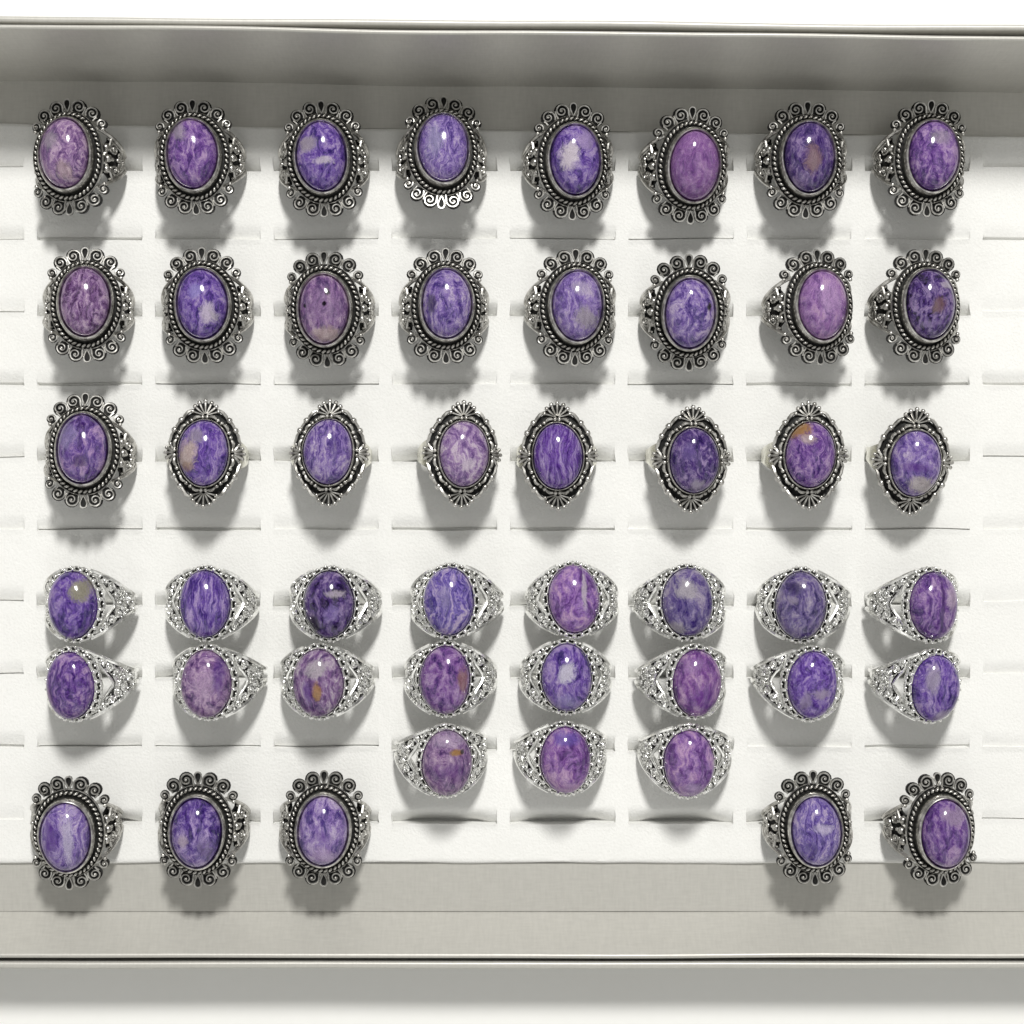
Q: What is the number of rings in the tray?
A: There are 48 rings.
